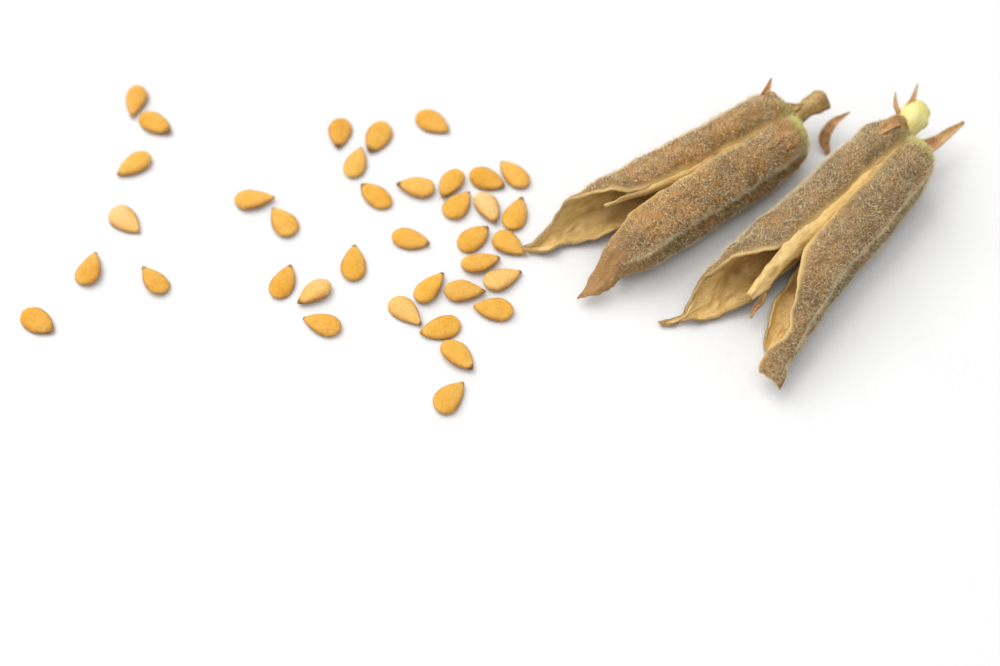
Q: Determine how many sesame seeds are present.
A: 37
